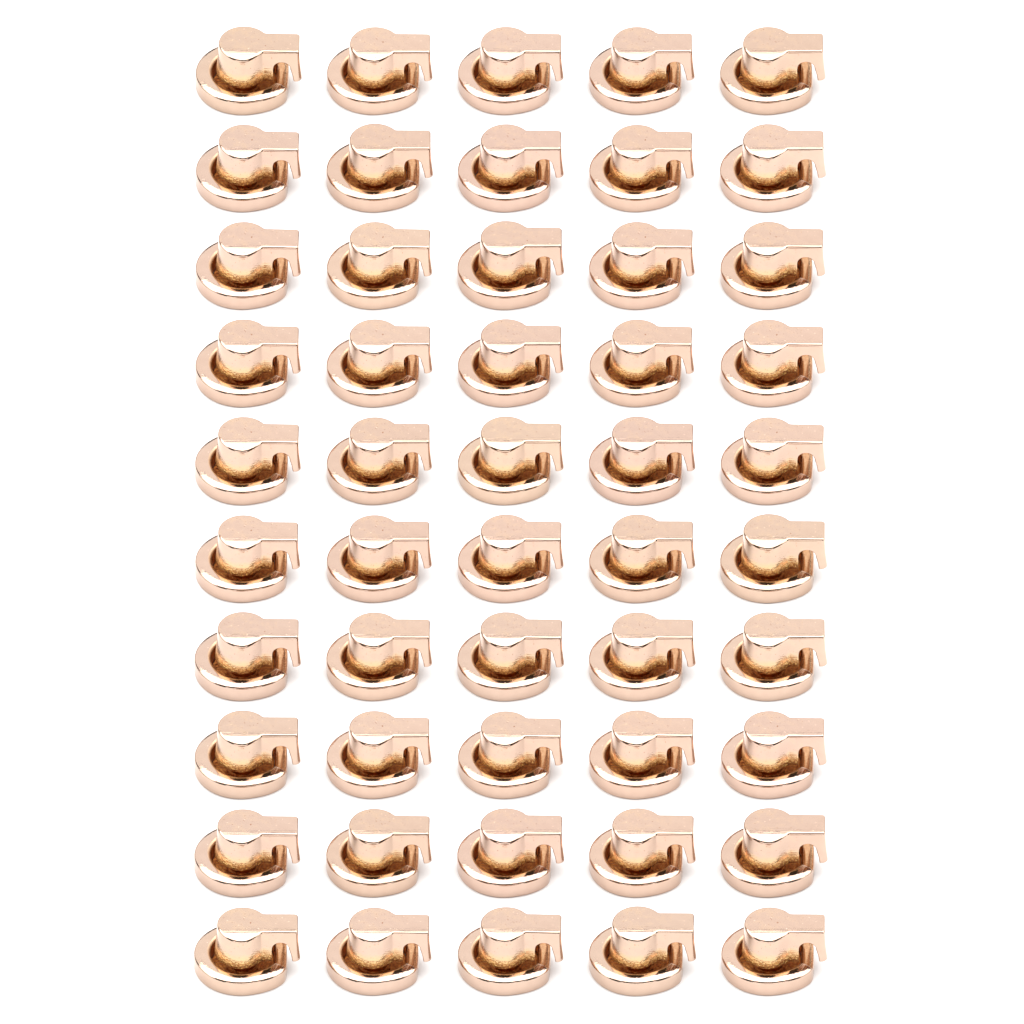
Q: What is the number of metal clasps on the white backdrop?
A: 50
